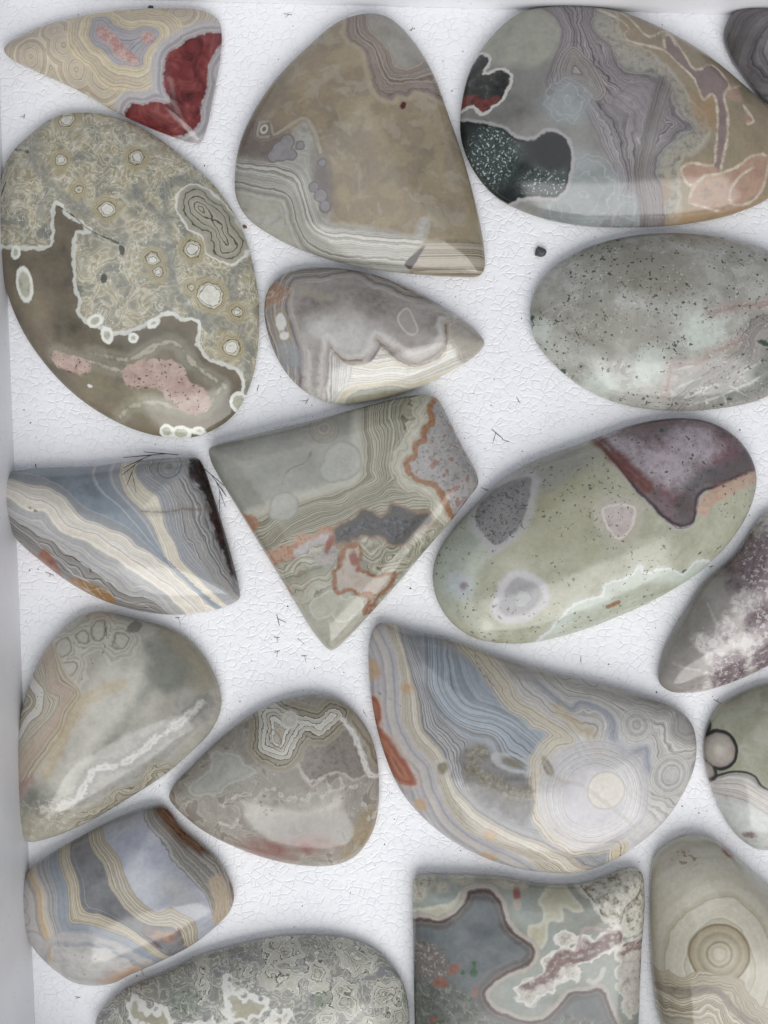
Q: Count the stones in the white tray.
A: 19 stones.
